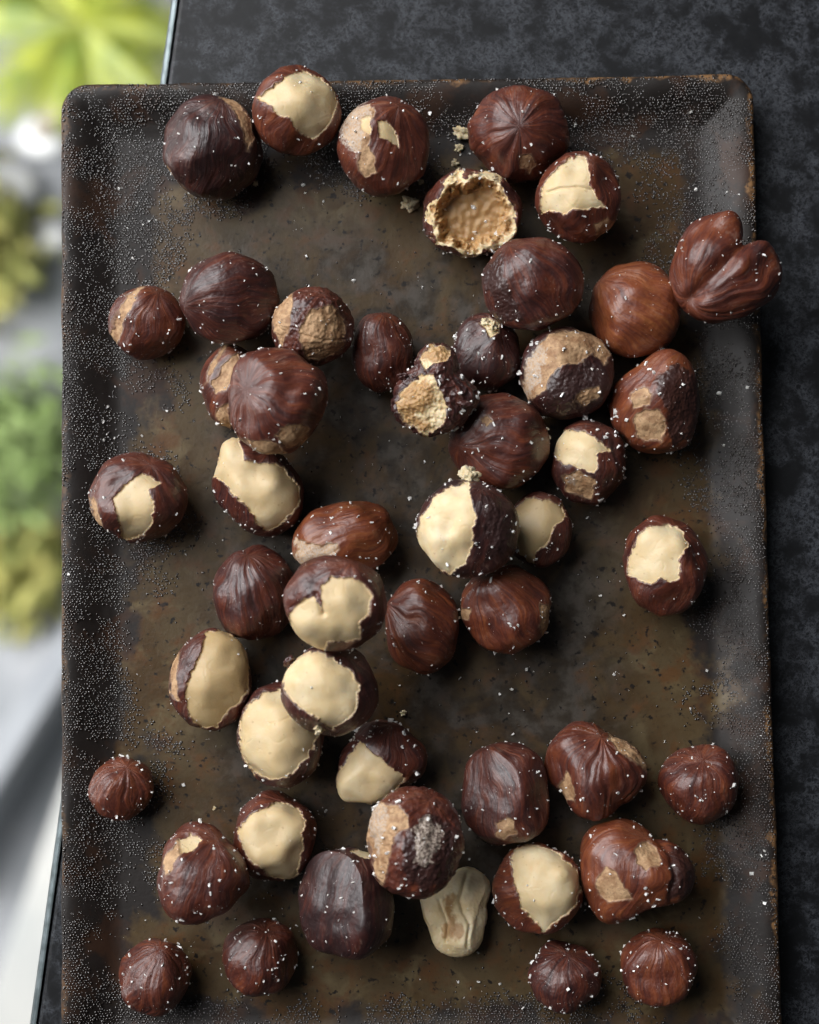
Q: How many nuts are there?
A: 50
